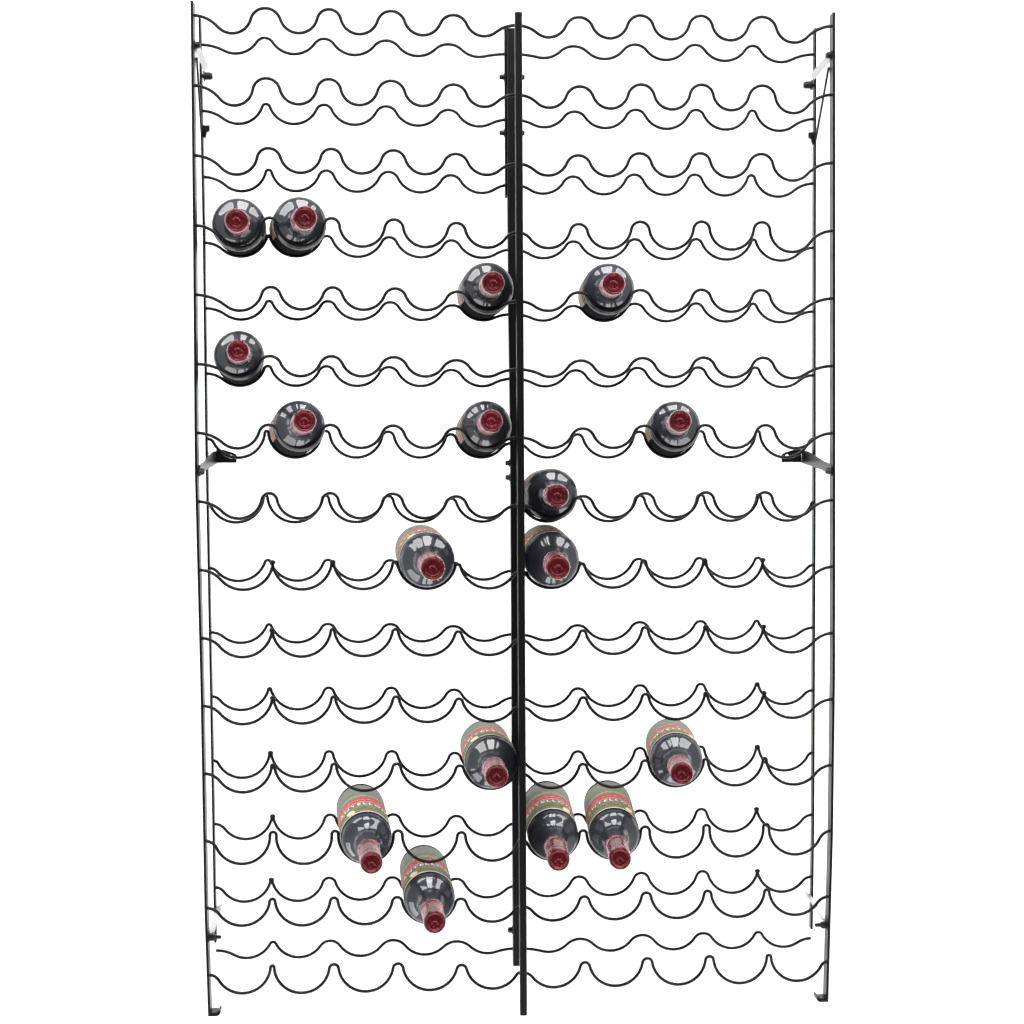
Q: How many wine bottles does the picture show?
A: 17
